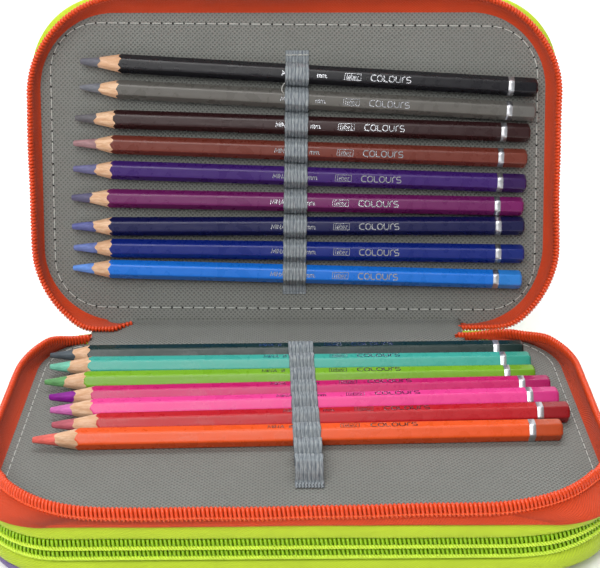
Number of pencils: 16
